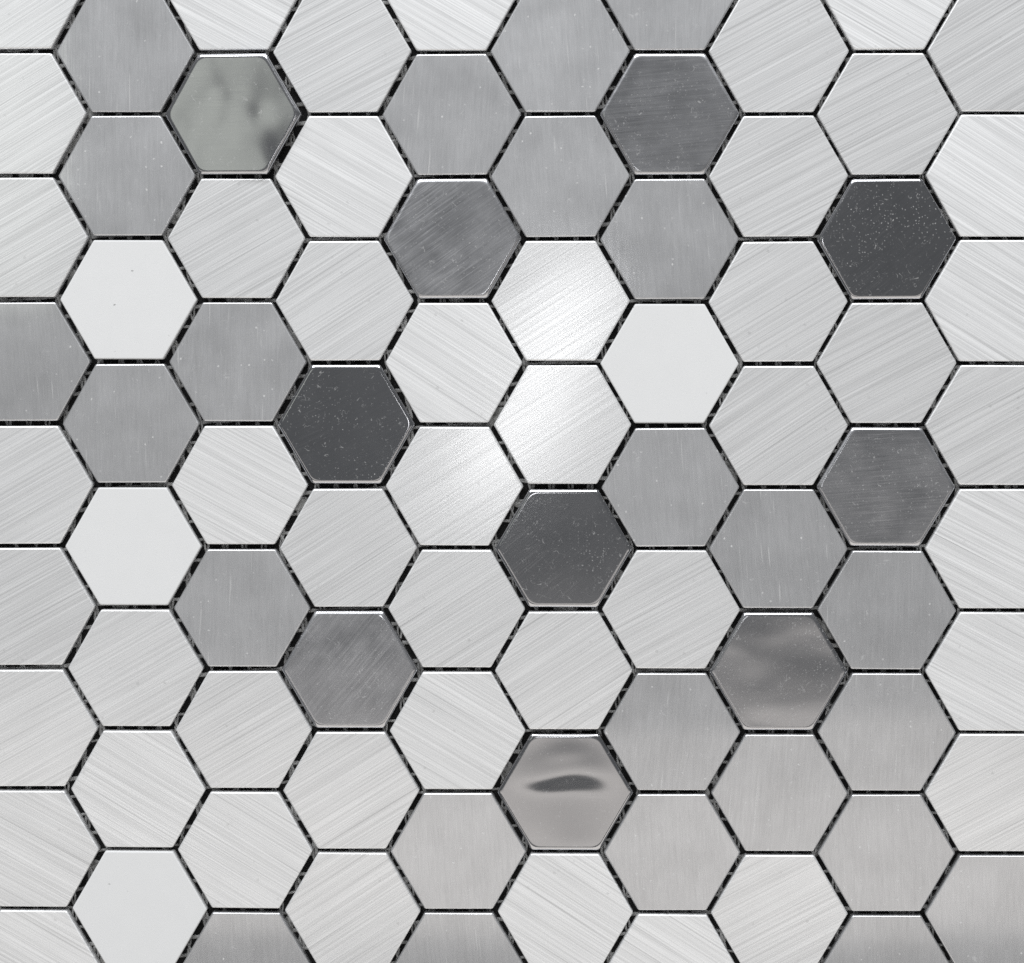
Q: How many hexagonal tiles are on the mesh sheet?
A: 85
